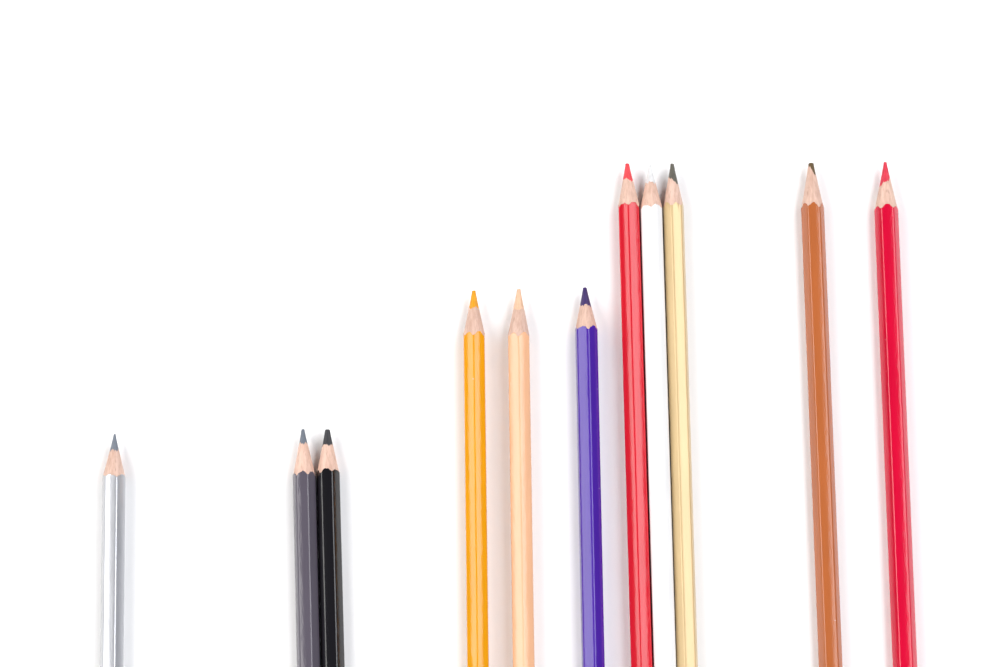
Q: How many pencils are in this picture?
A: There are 11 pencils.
